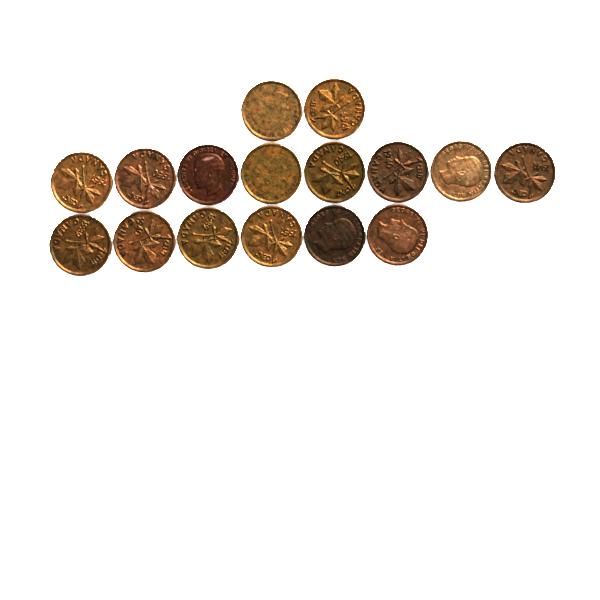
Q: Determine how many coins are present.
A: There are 16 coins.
